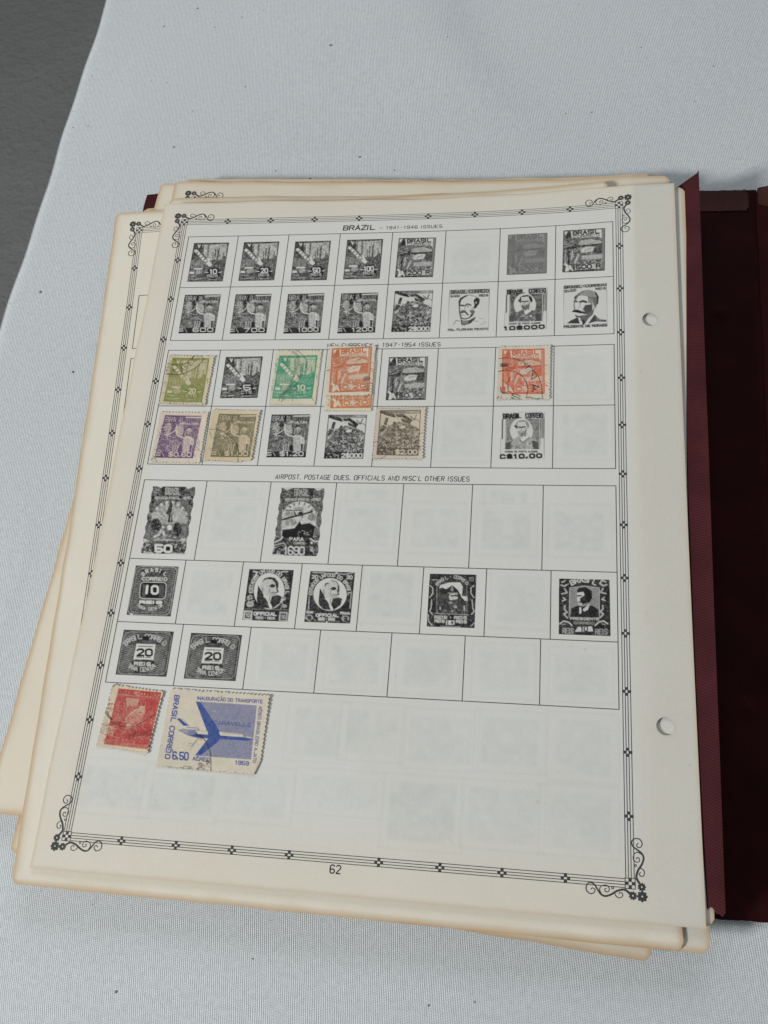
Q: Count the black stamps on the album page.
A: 29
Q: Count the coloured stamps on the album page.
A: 10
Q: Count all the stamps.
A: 39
